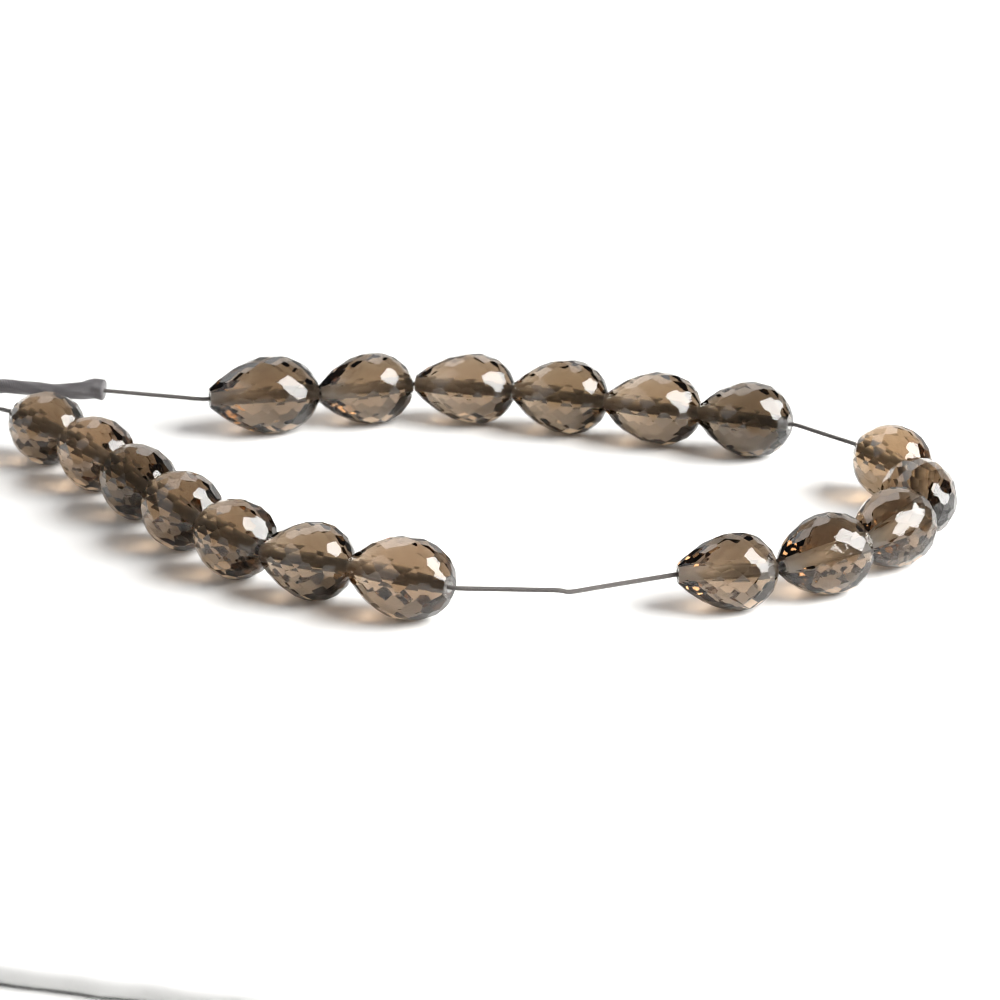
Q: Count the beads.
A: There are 18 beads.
